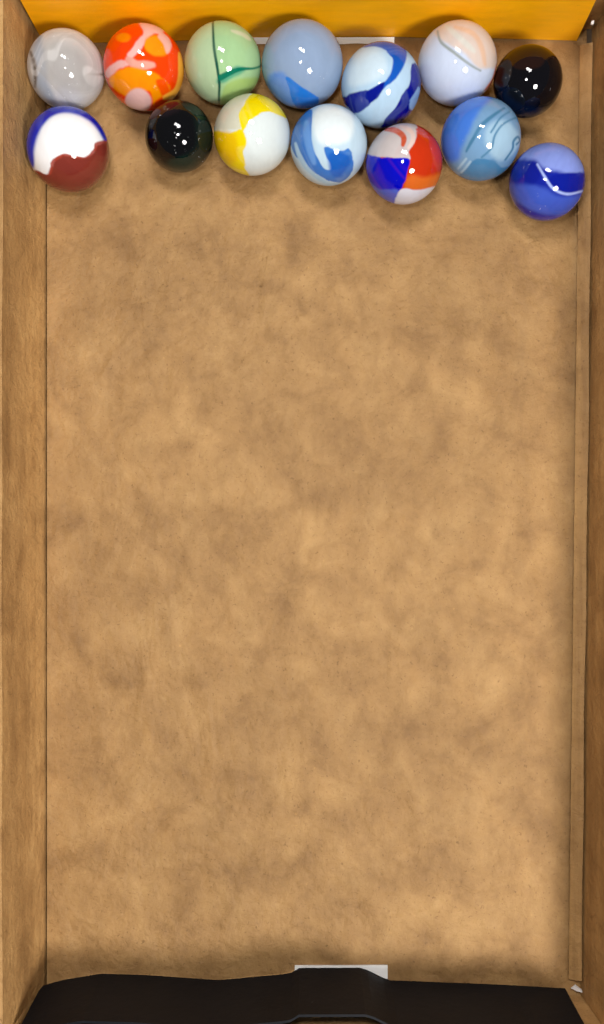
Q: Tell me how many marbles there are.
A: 14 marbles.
